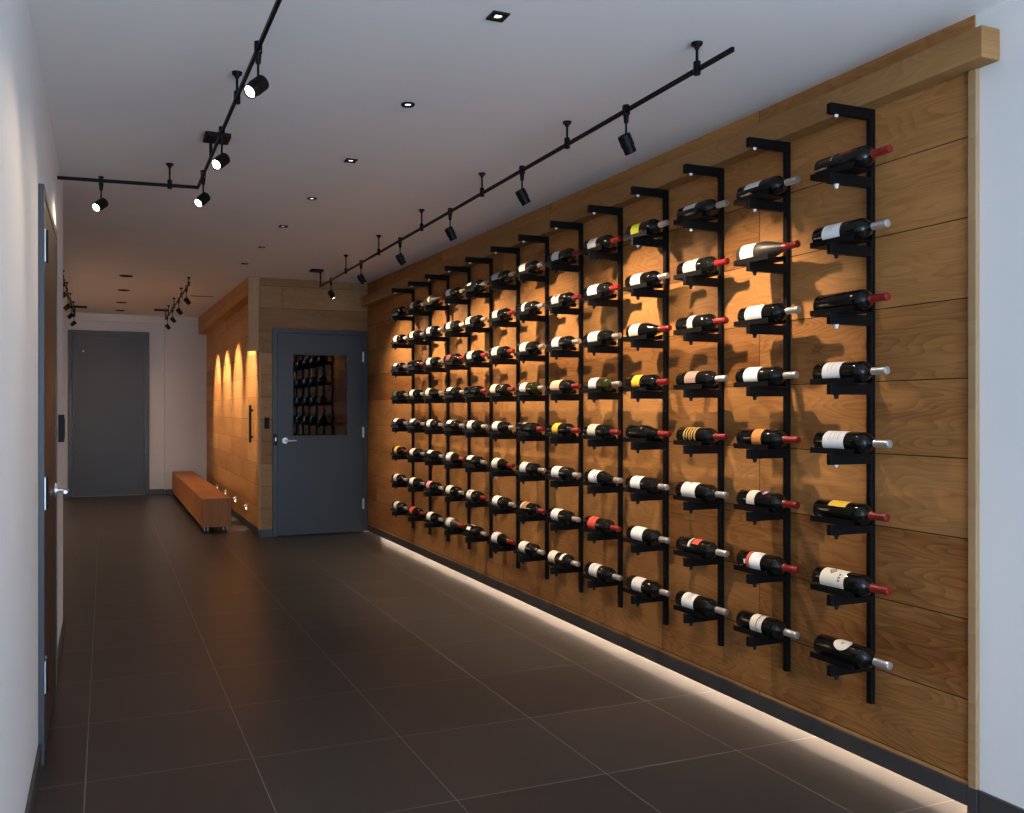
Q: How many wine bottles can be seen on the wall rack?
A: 104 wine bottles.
